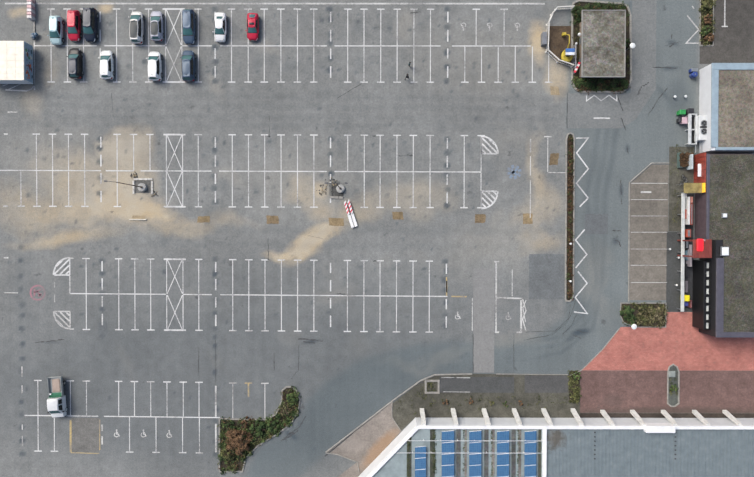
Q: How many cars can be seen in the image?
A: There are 12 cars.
